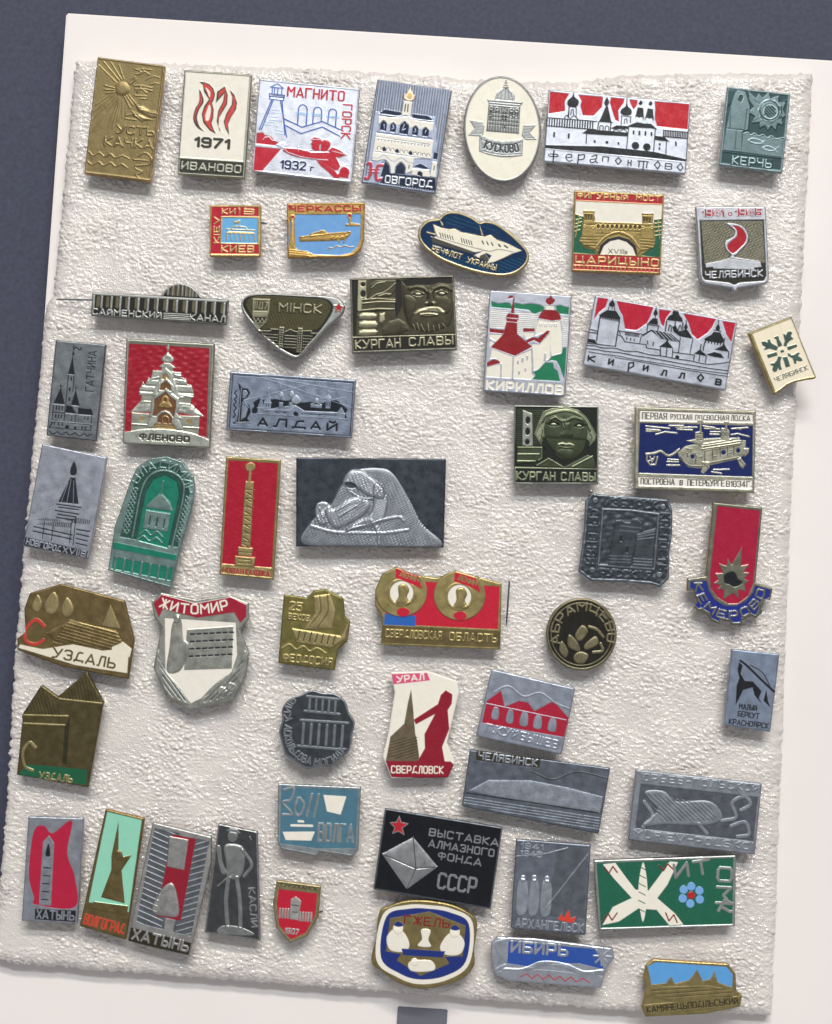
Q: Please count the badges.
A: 53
